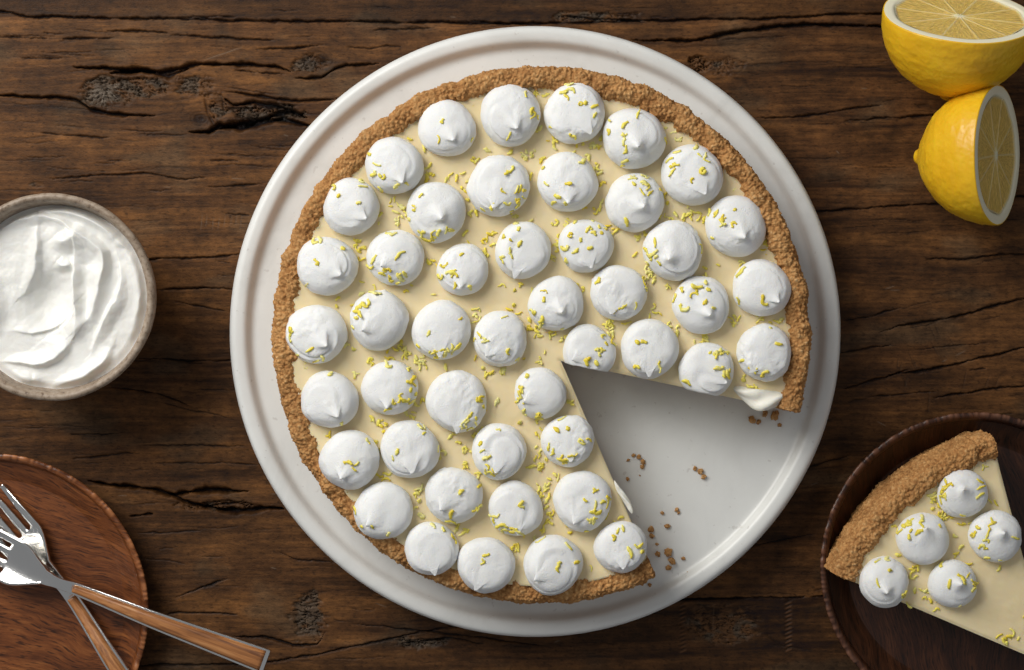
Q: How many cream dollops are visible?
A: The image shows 51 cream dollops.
